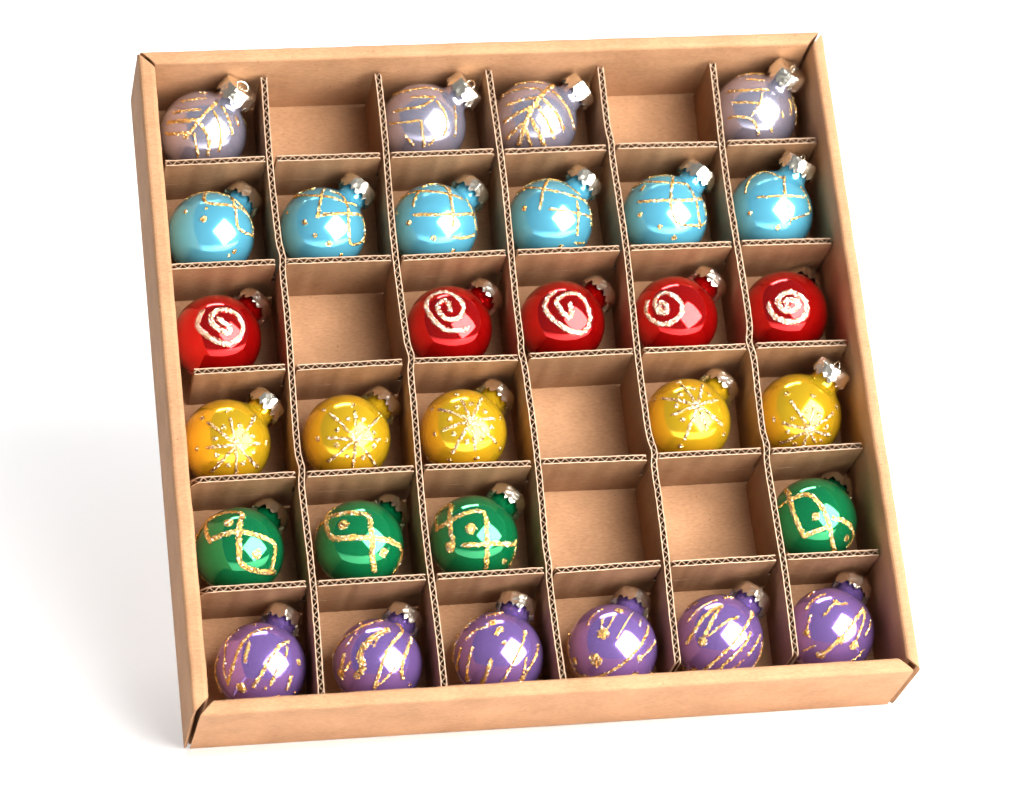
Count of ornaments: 30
